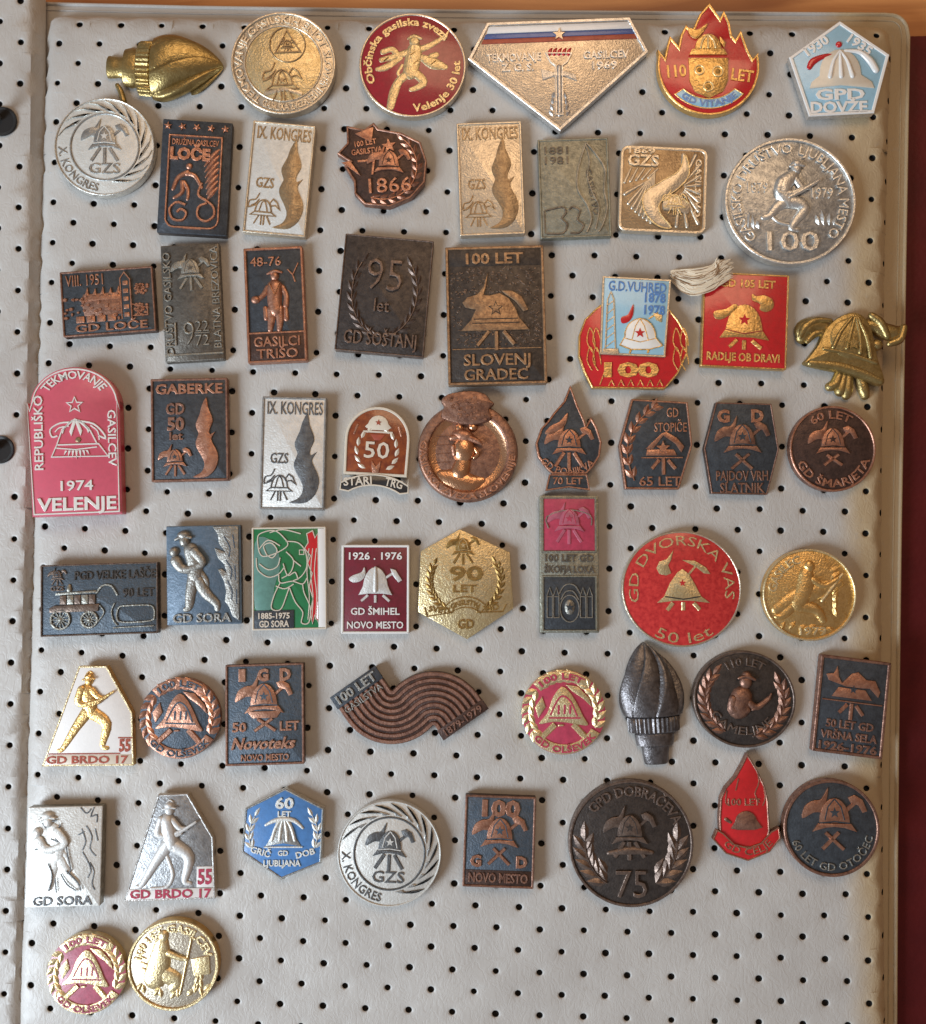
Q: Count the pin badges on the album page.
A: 57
